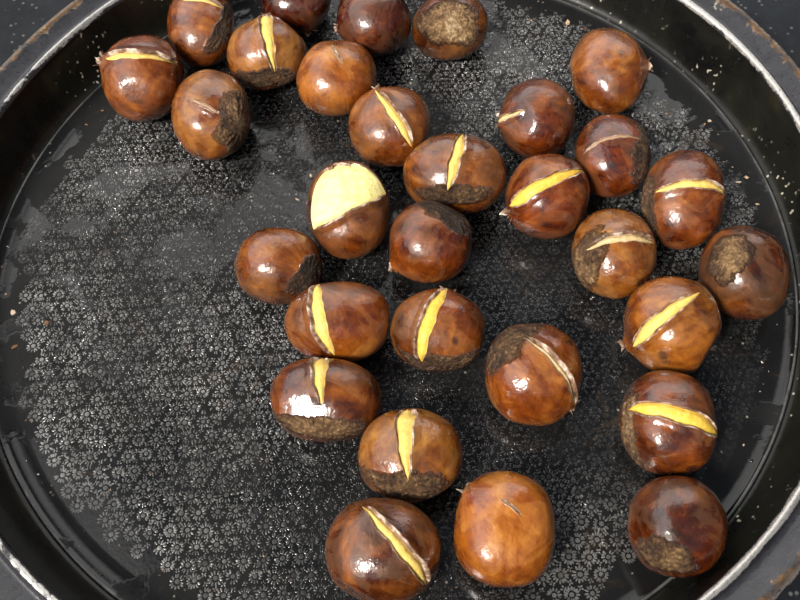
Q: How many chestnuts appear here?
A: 30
